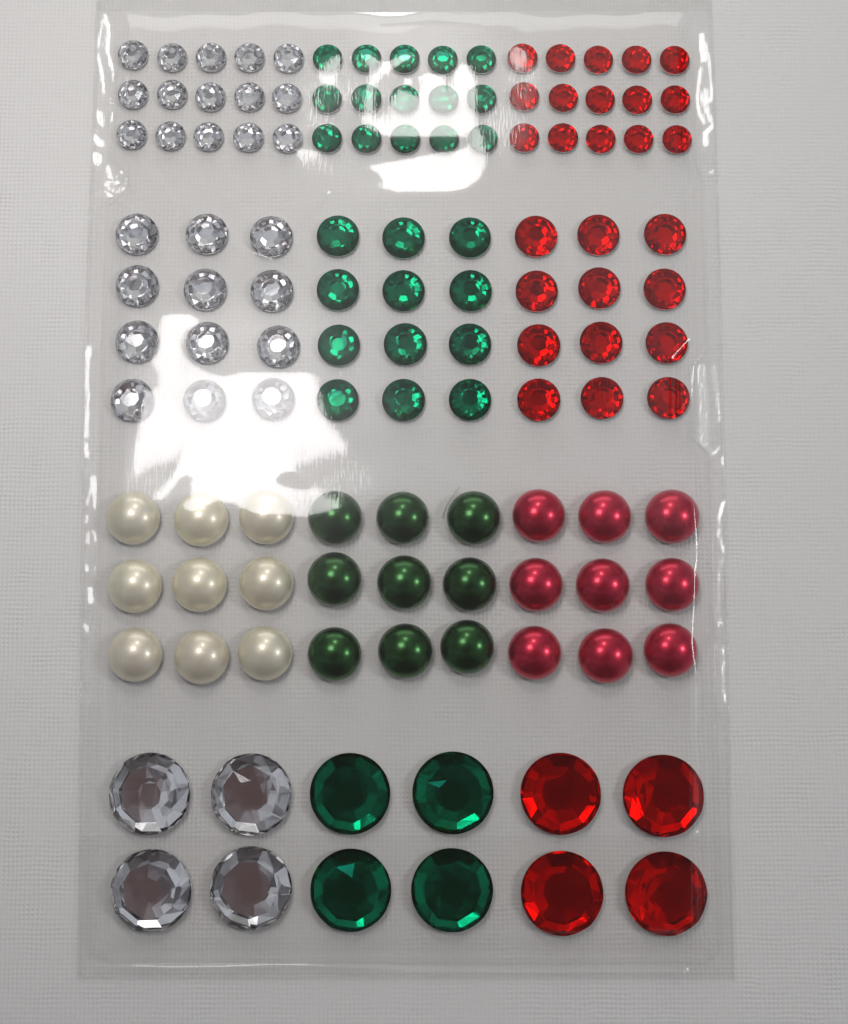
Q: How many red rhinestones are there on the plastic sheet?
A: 31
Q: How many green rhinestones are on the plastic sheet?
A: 31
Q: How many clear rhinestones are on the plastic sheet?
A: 31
